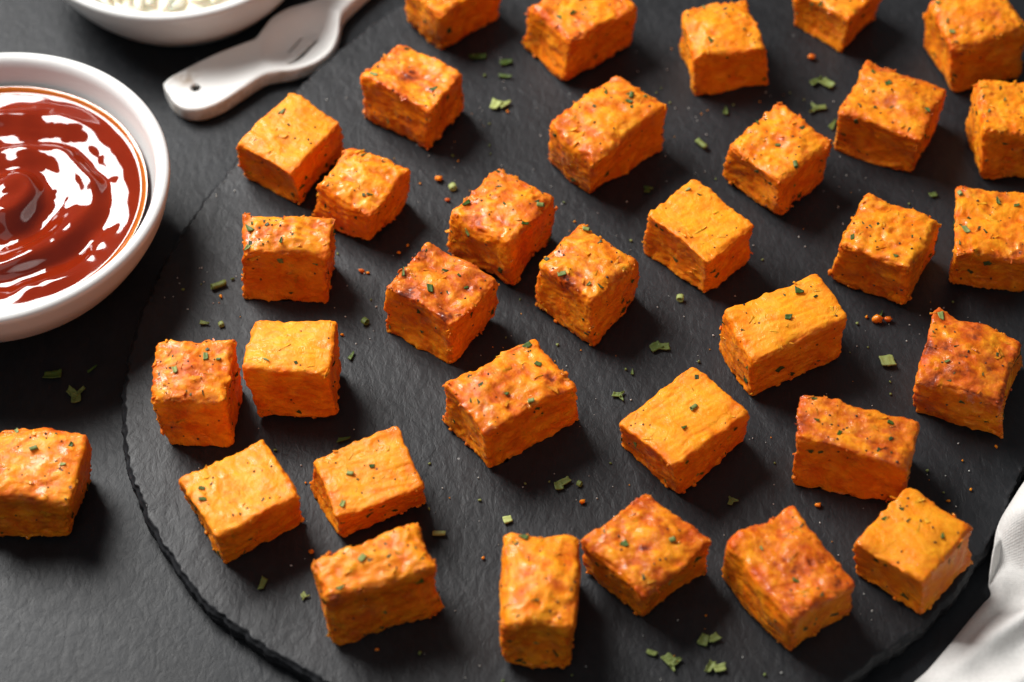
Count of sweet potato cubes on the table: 34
